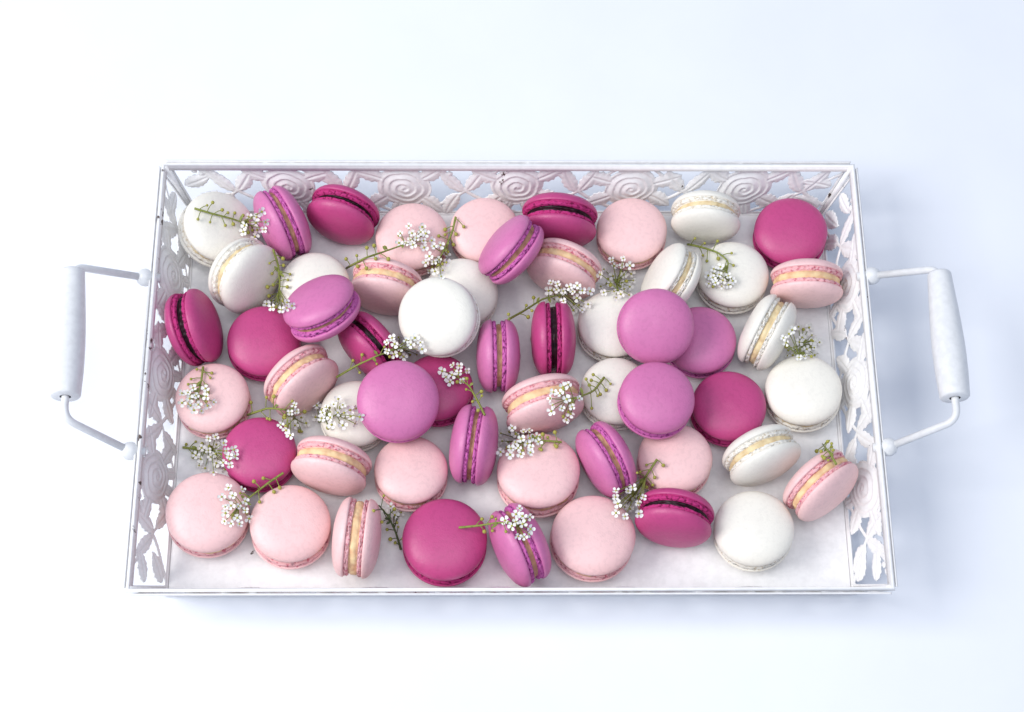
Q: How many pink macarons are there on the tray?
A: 18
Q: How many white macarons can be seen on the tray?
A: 15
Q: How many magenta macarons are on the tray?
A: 12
